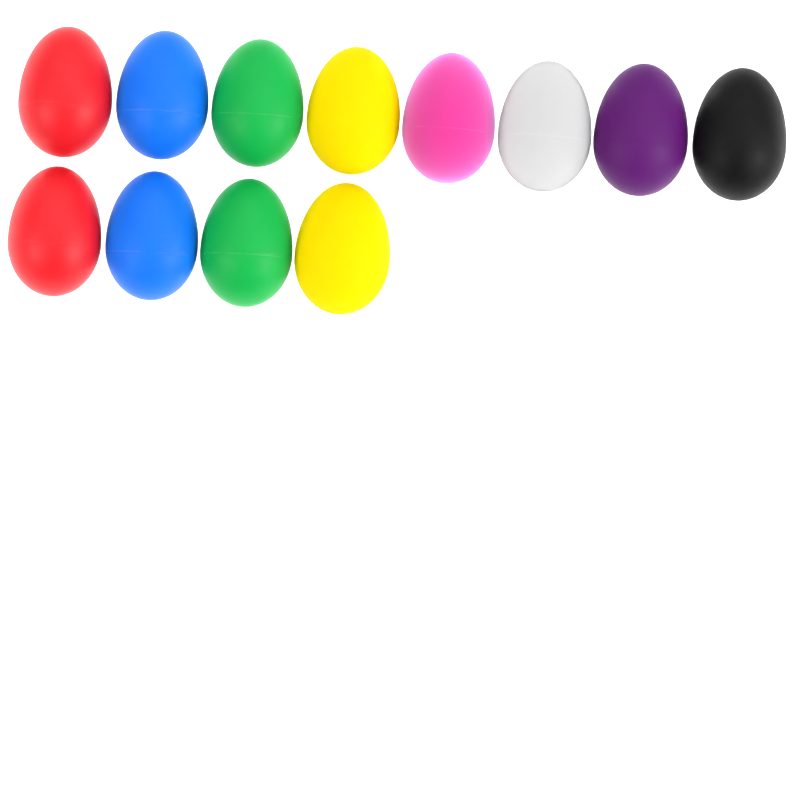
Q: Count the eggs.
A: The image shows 12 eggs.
